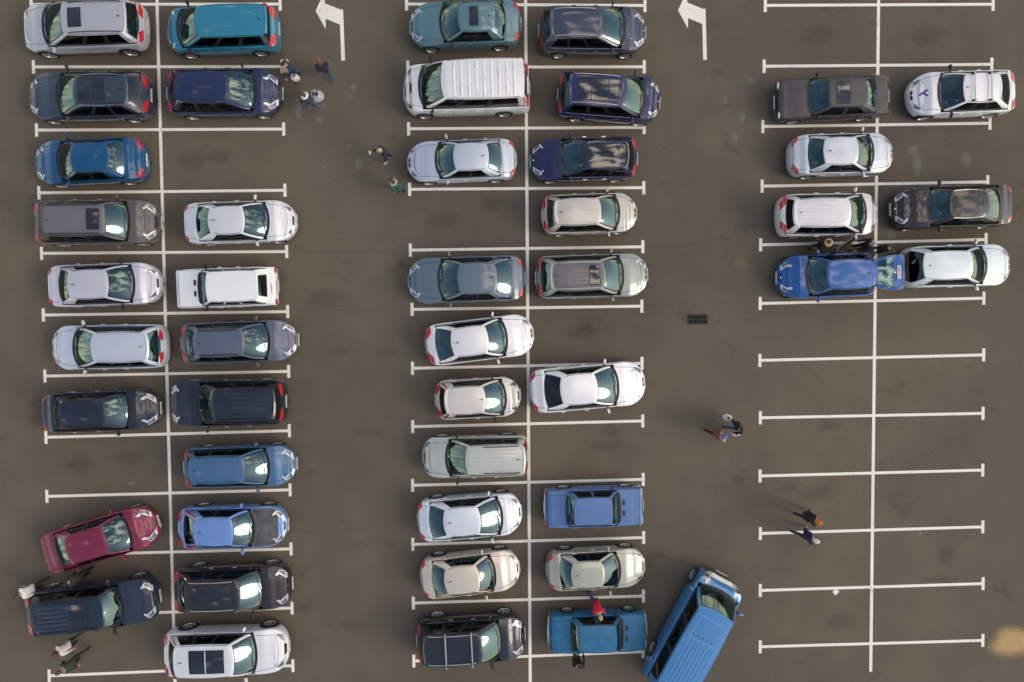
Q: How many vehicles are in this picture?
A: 46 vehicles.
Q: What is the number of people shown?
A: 18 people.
